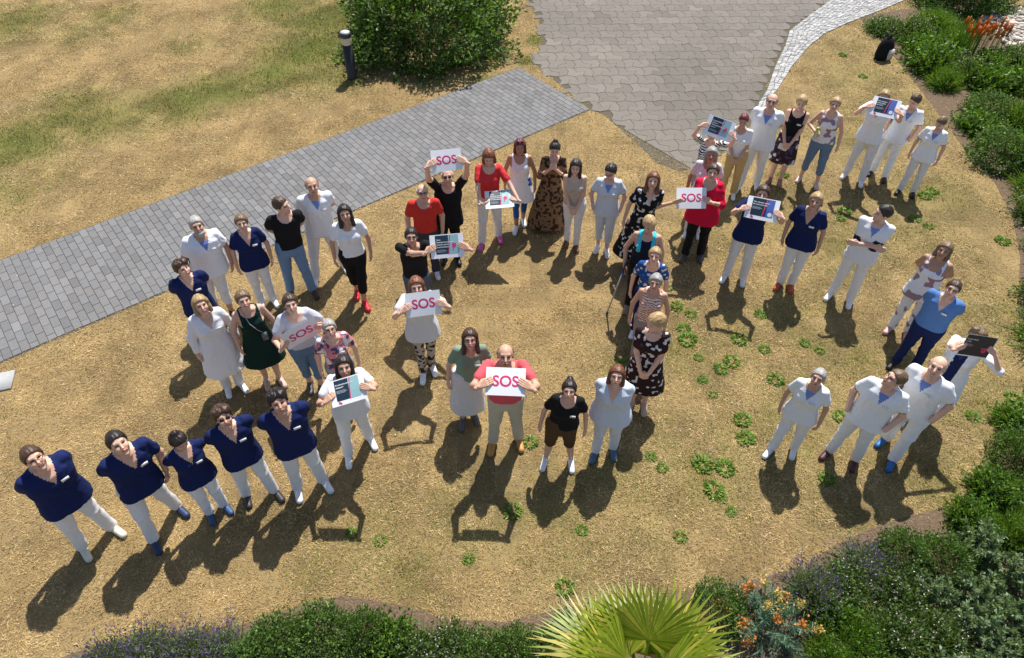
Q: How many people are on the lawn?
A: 53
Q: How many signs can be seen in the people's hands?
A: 12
